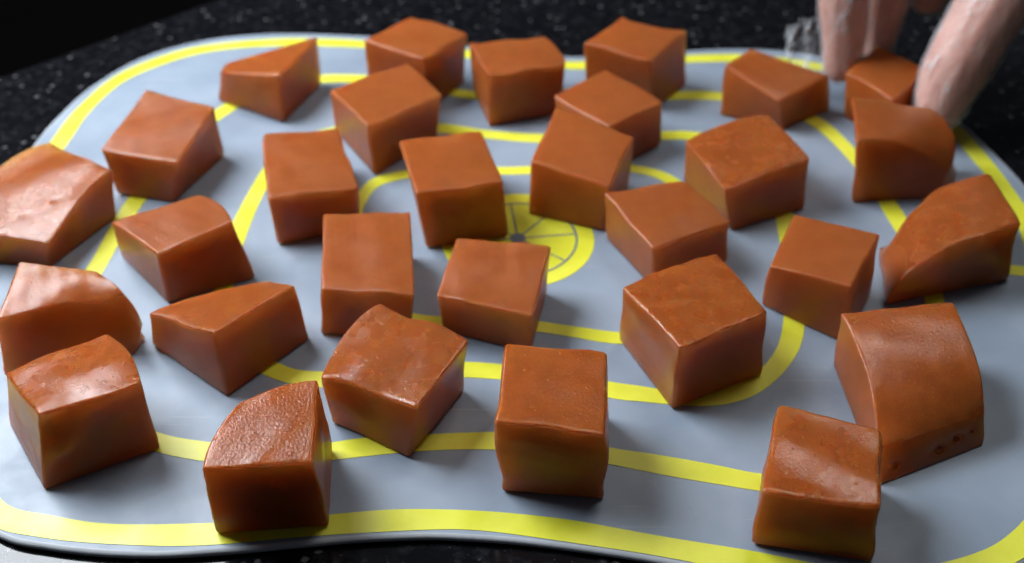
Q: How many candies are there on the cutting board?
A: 30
